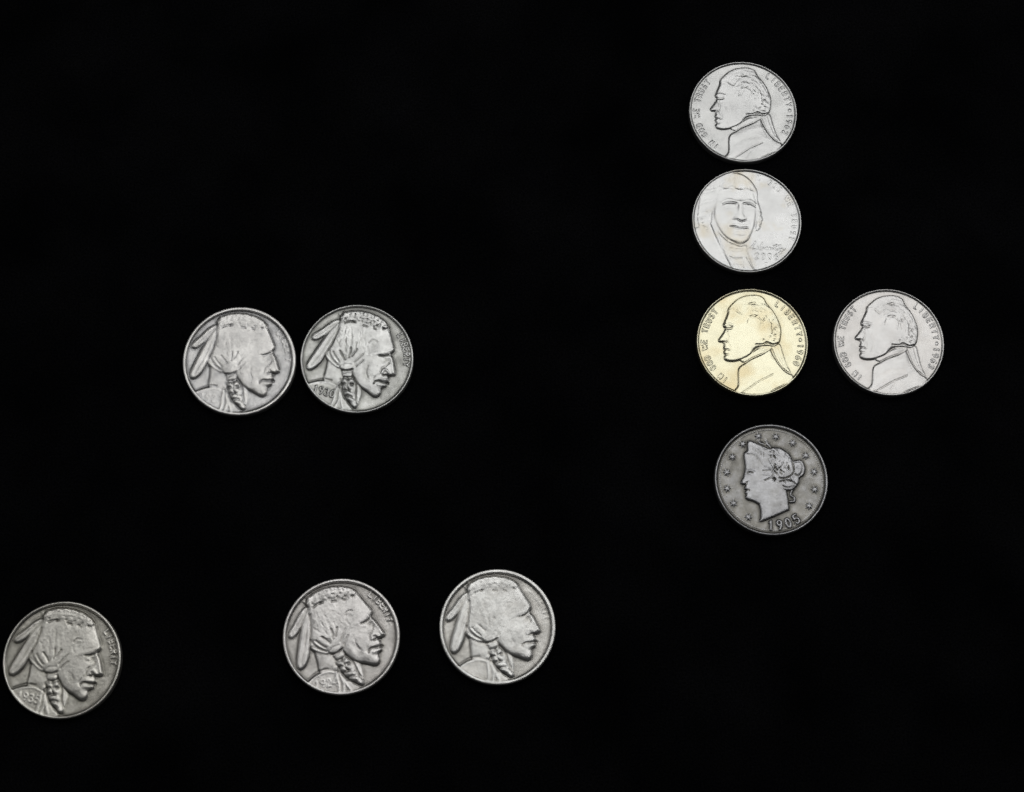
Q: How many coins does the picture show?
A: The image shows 10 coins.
